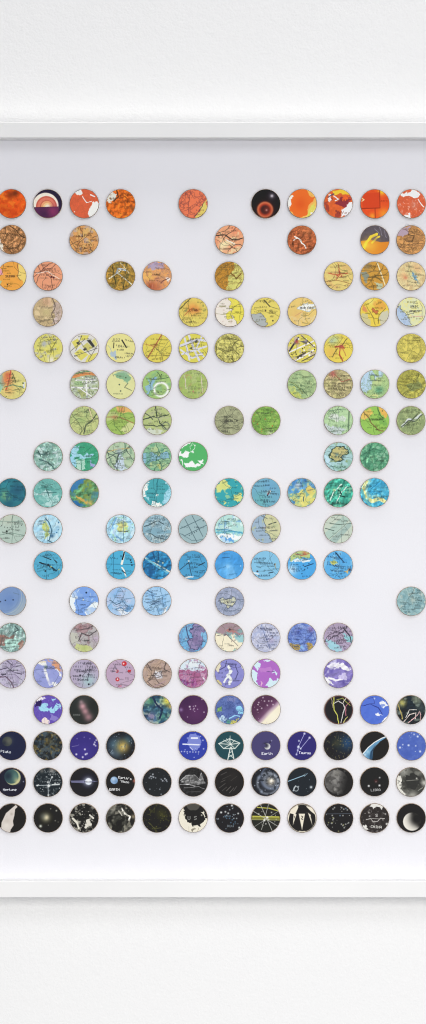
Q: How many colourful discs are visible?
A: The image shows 122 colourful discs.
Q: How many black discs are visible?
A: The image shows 33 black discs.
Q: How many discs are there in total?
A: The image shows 155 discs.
